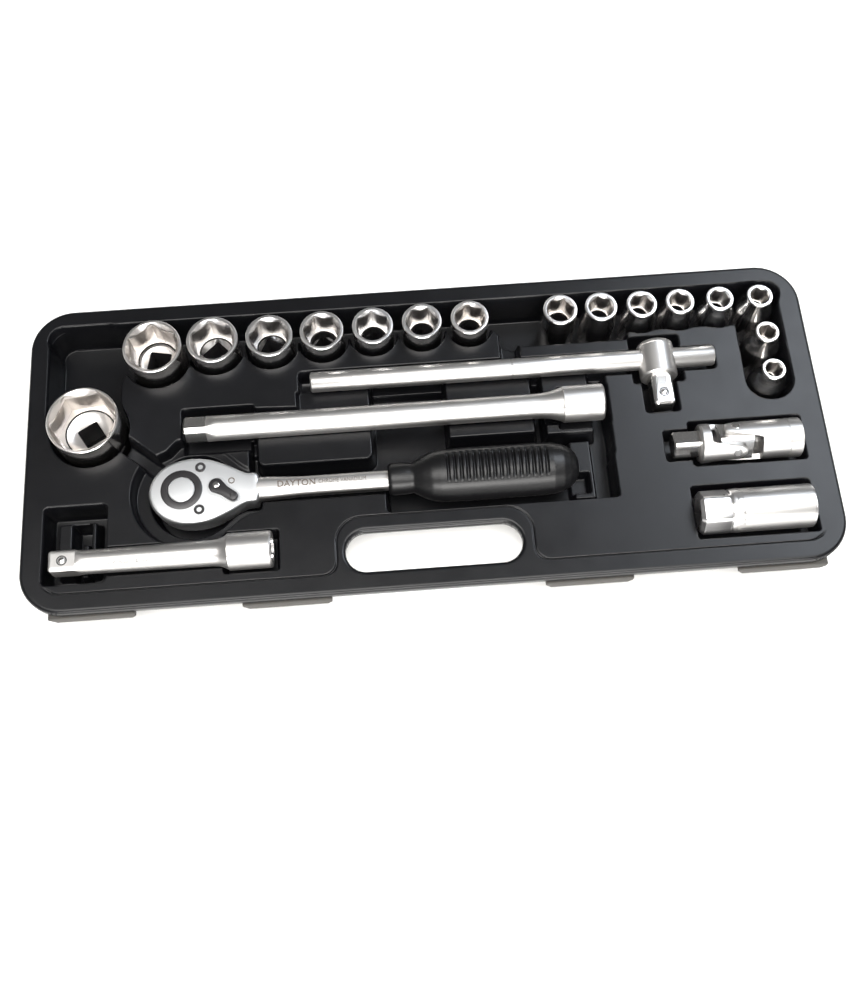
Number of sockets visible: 17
